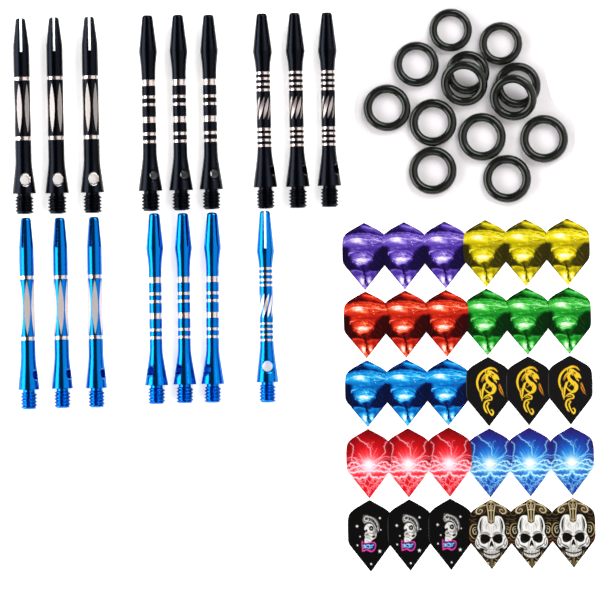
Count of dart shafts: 16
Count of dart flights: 30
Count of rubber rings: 13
